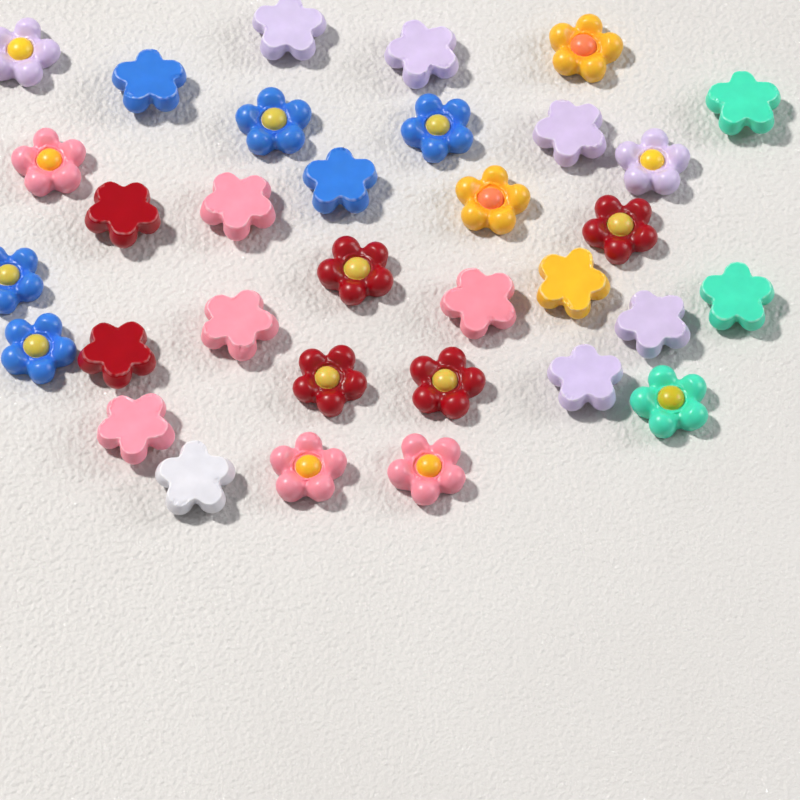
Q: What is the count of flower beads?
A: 33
